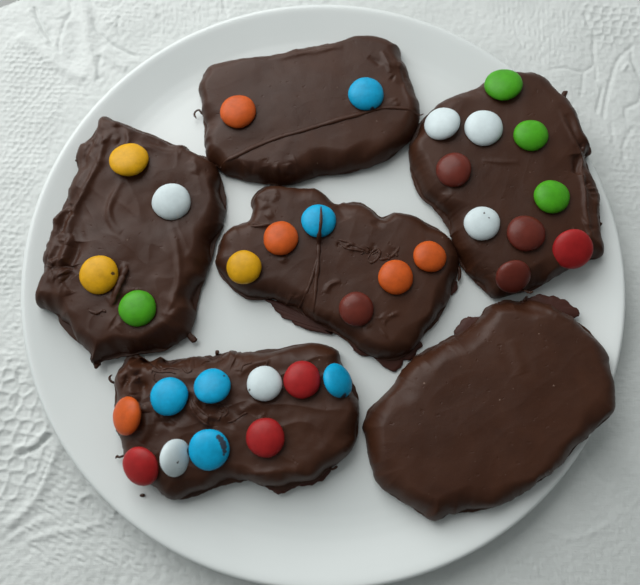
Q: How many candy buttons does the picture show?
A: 32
